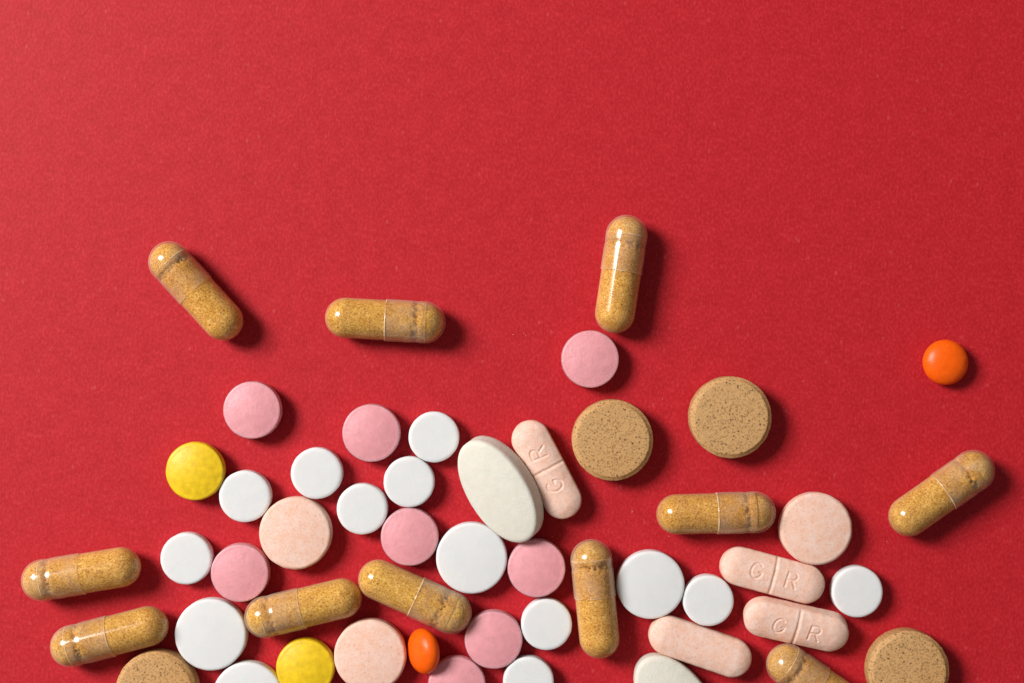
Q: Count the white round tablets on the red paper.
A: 14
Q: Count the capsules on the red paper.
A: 11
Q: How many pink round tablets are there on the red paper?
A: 8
